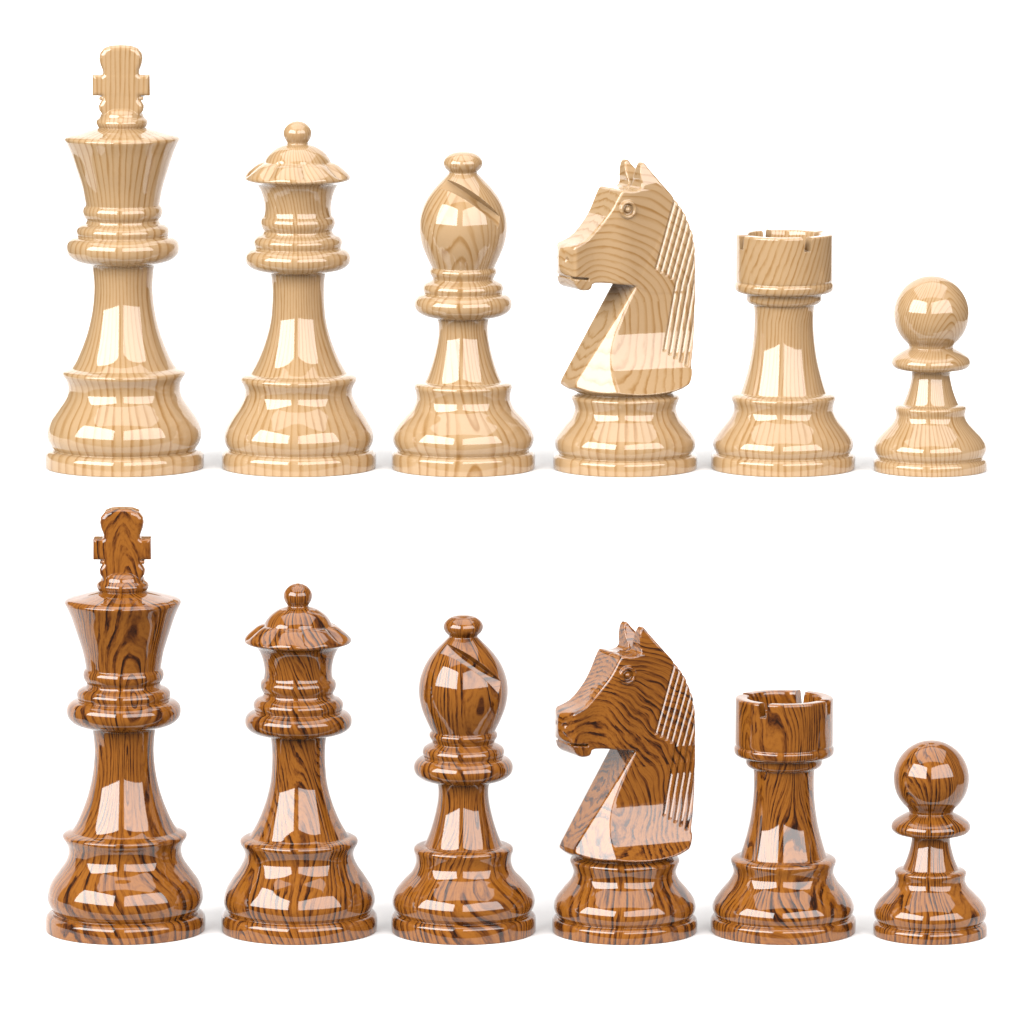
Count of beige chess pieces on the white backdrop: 6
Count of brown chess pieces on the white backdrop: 6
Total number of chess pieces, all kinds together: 12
